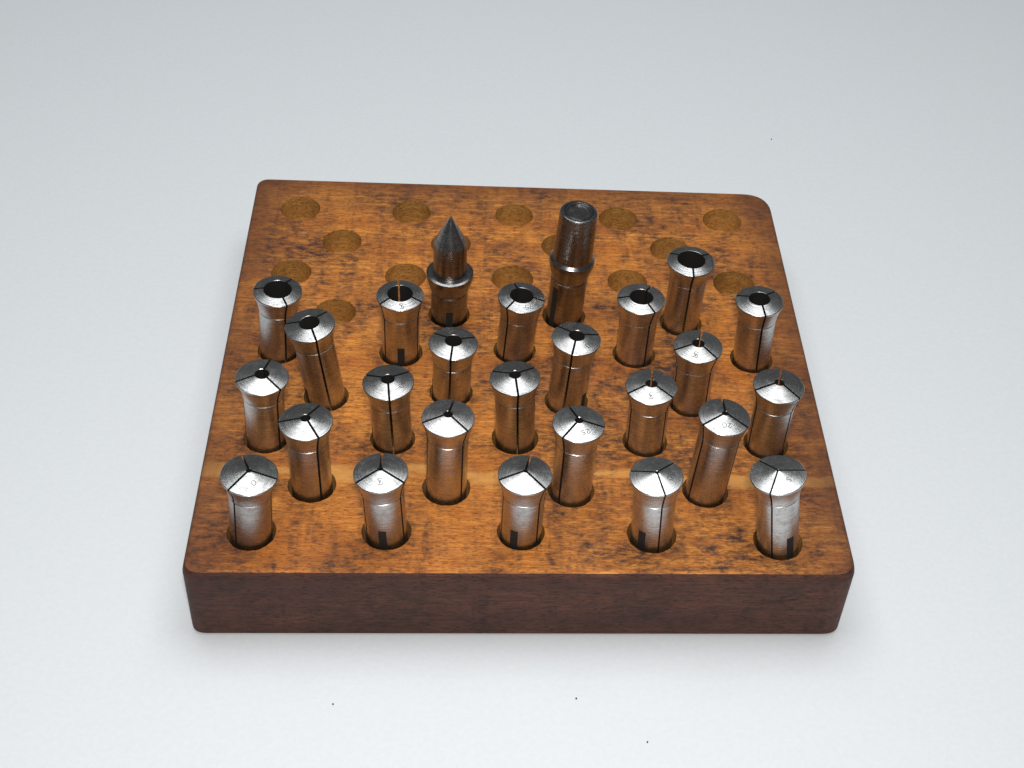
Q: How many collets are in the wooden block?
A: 24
